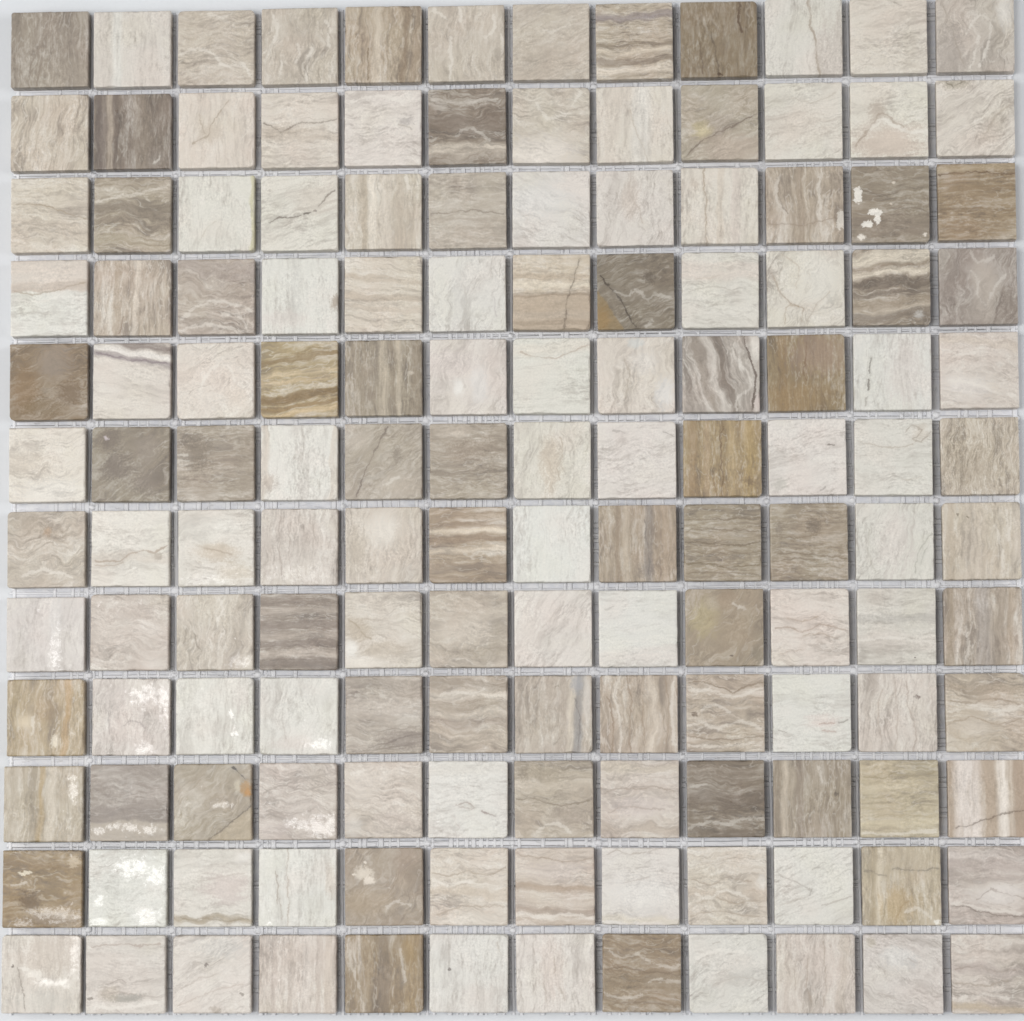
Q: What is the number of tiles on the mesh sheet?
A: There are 144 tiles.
